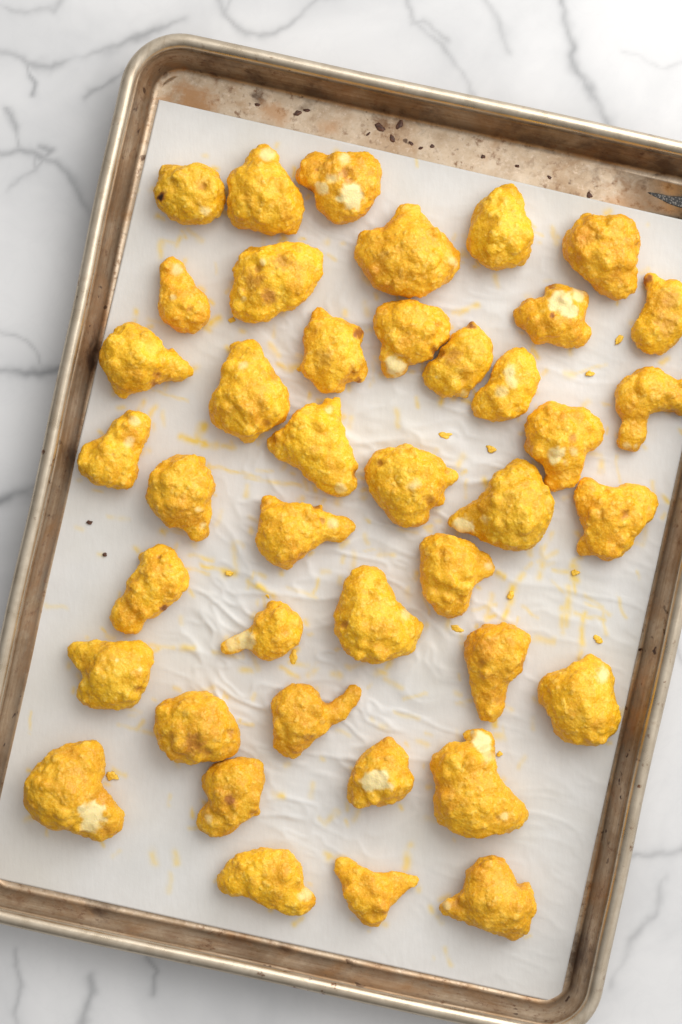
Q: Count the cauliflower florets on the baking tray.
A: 41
